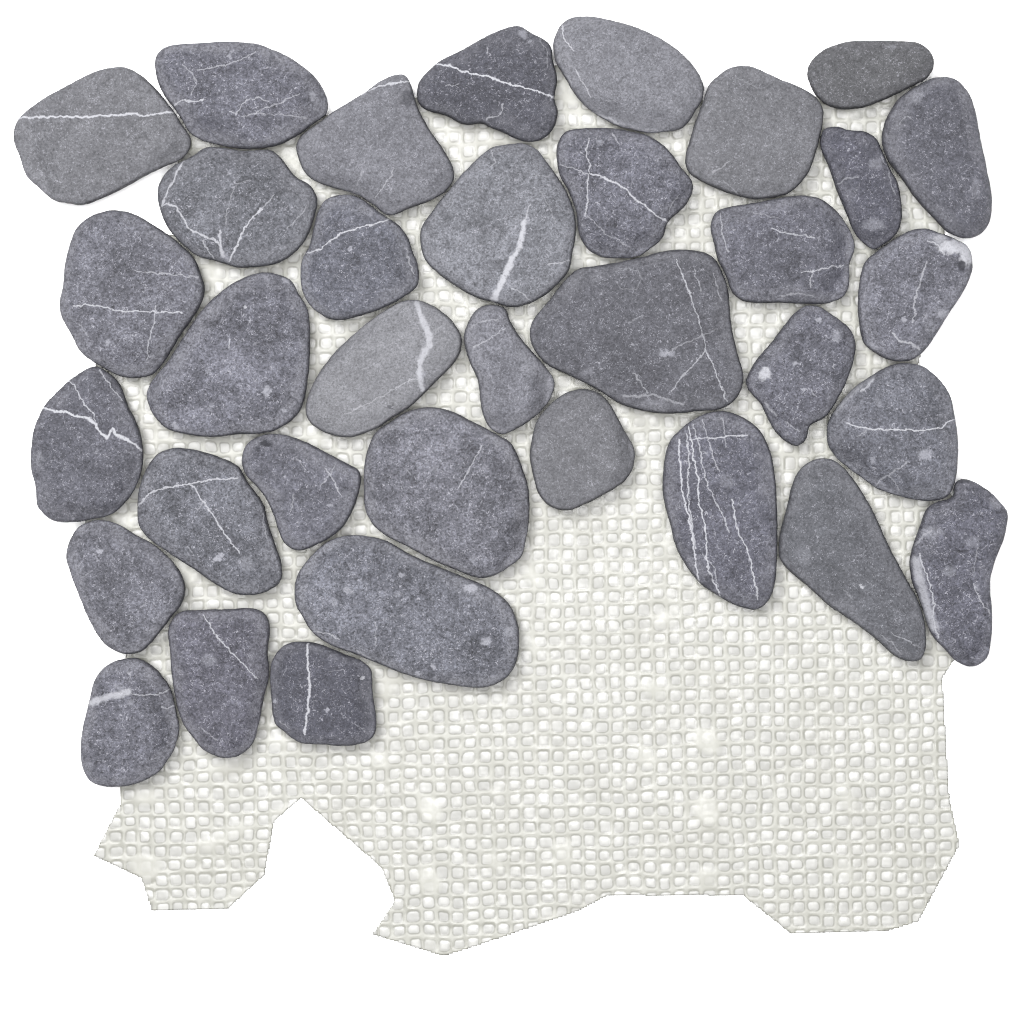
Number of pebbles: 35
